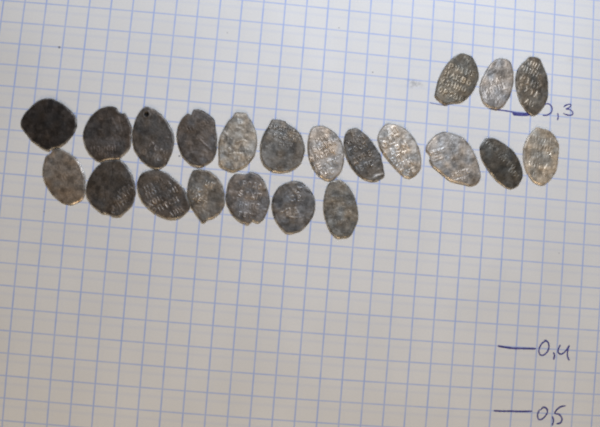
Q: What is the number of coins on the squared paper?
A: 22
